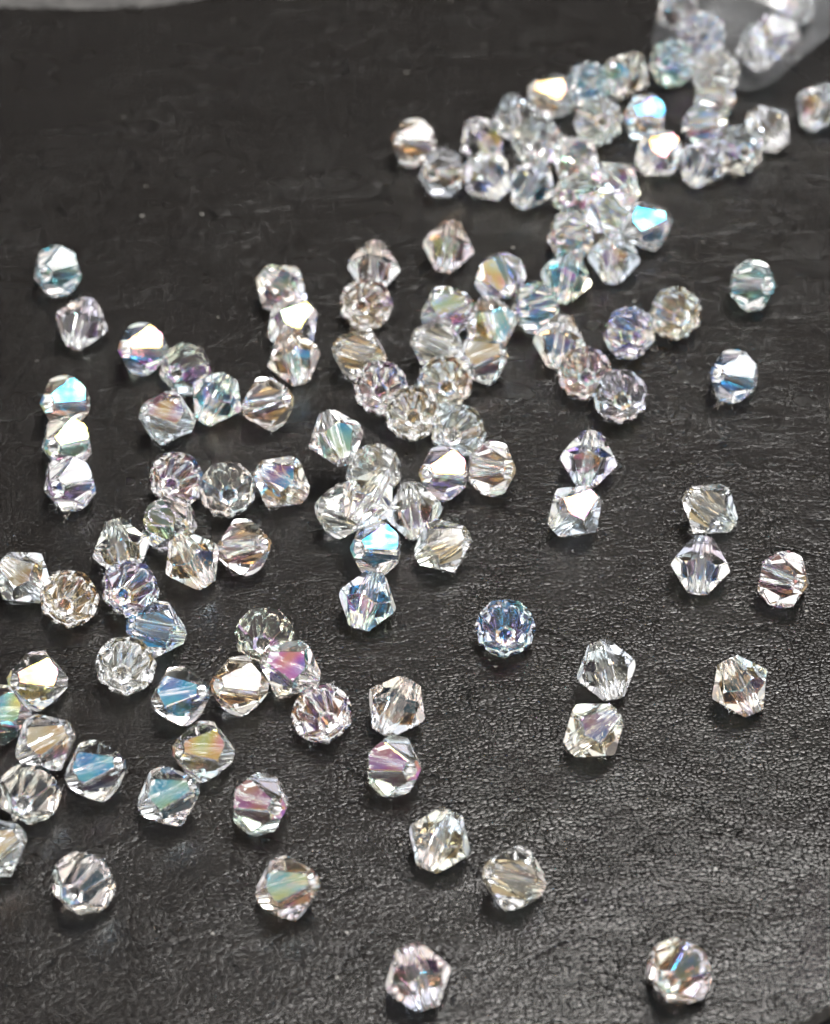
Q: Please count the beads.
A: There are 121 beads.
